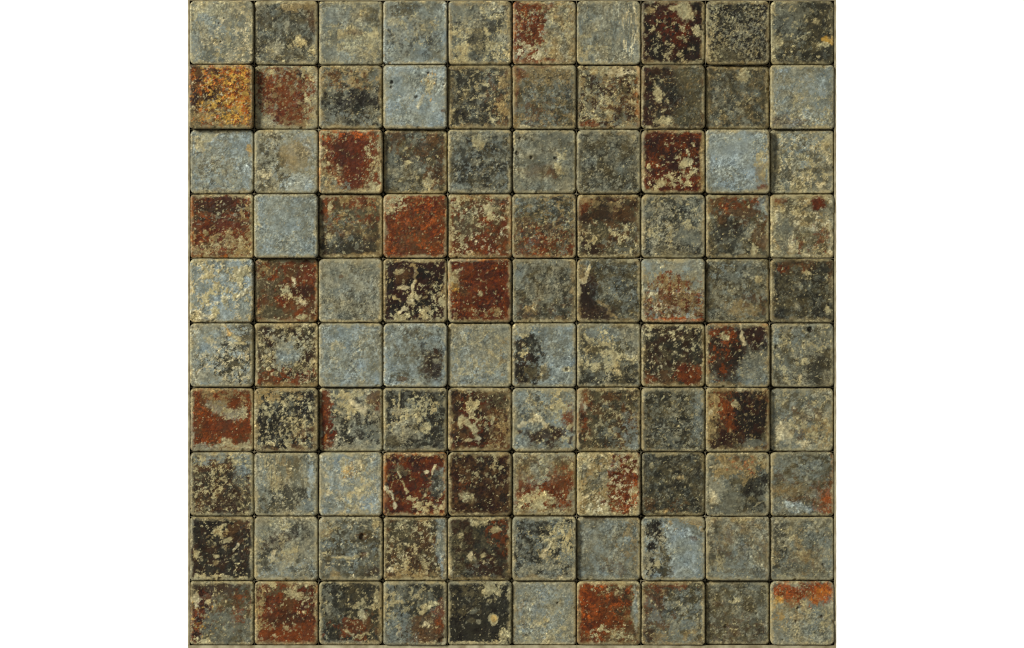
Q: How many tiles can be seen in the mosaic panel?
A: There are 100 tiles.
